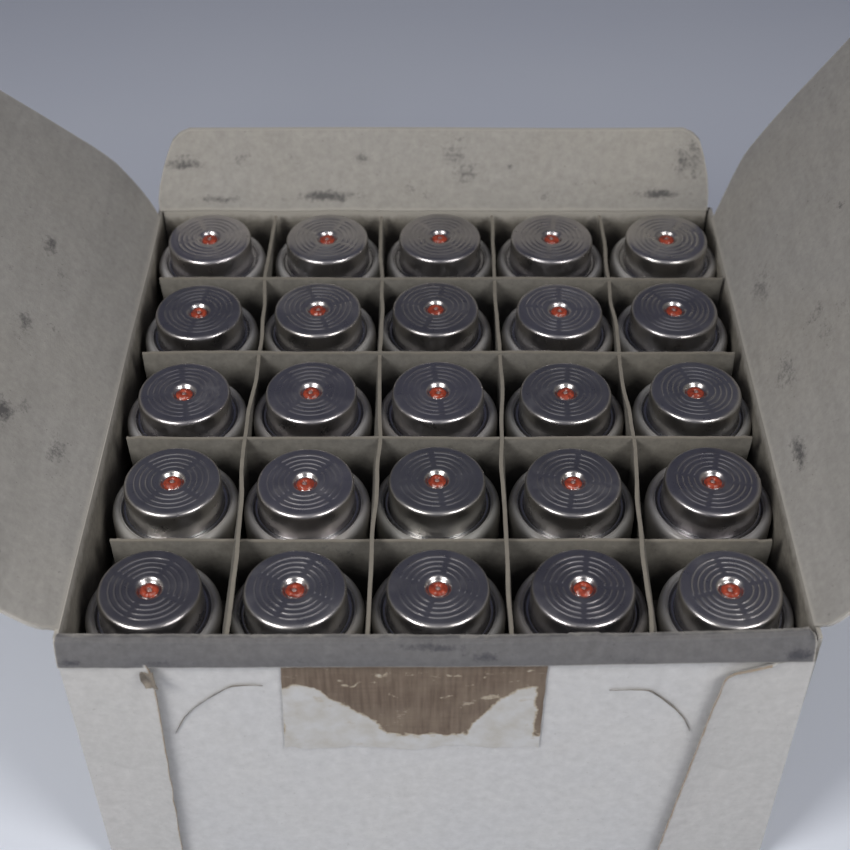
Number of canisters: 25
